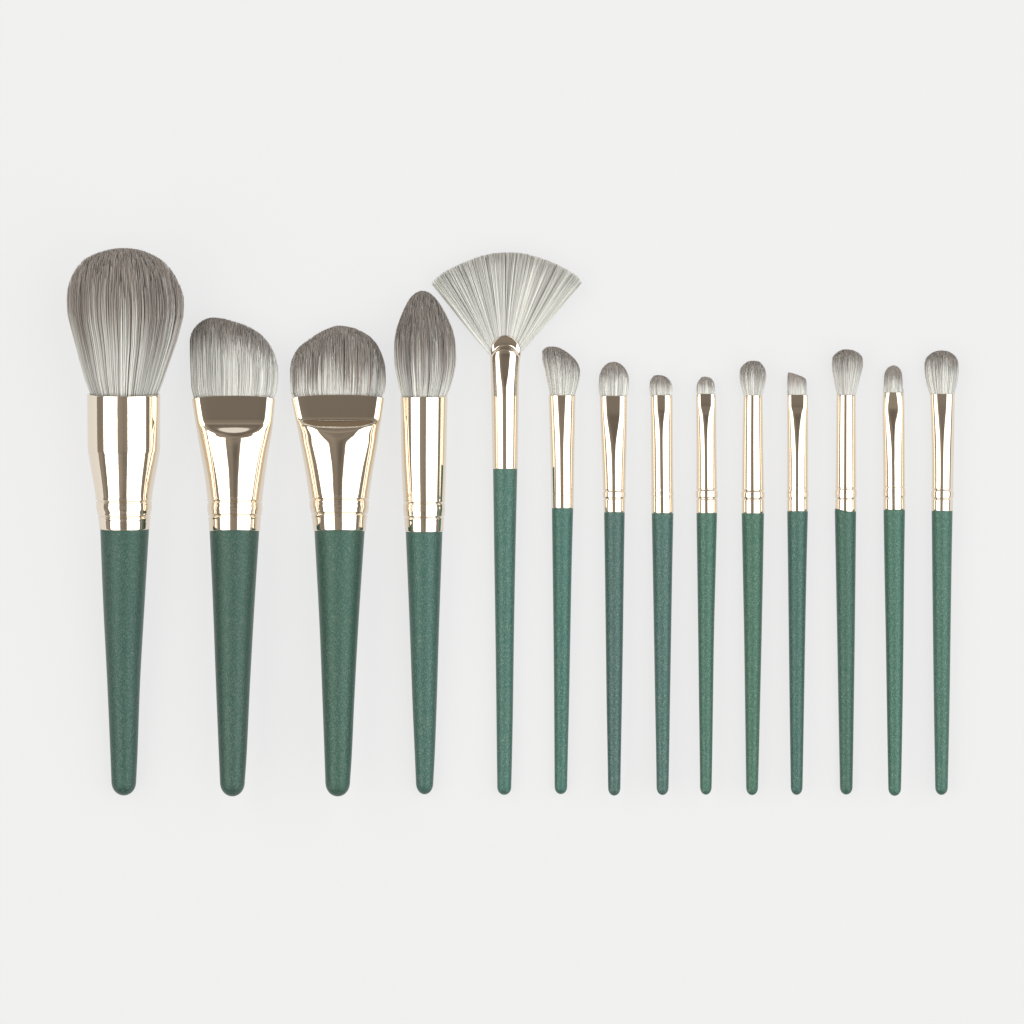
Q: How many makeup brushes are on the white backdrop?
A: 14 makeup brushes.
